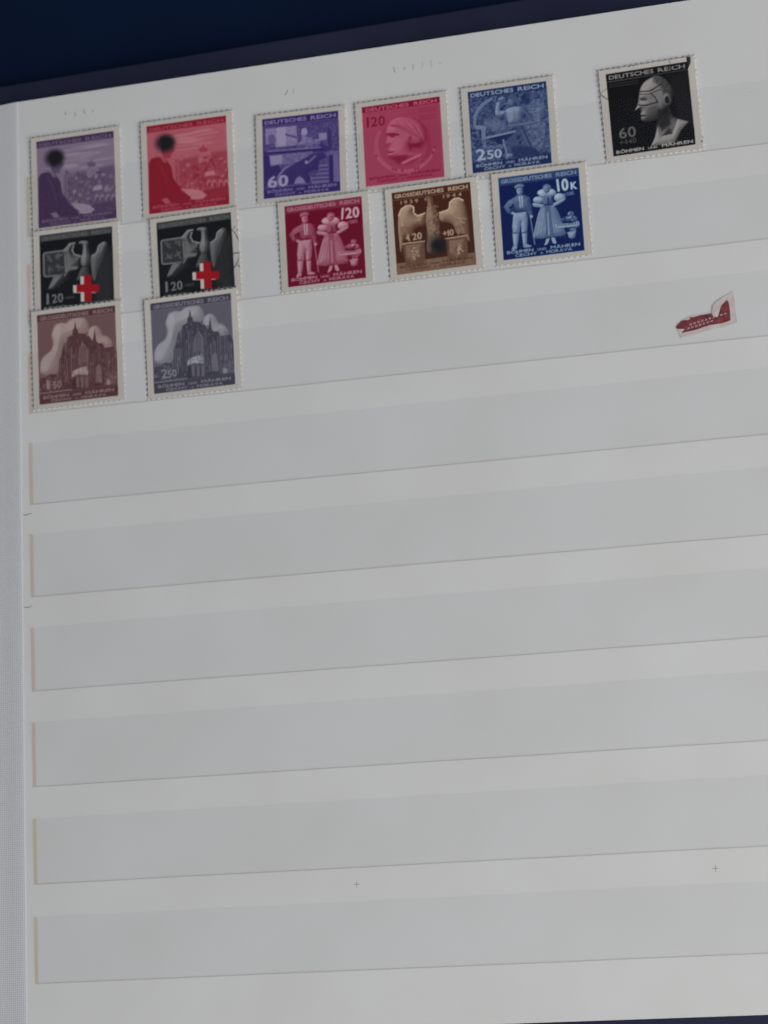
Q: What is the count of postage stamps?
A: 13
